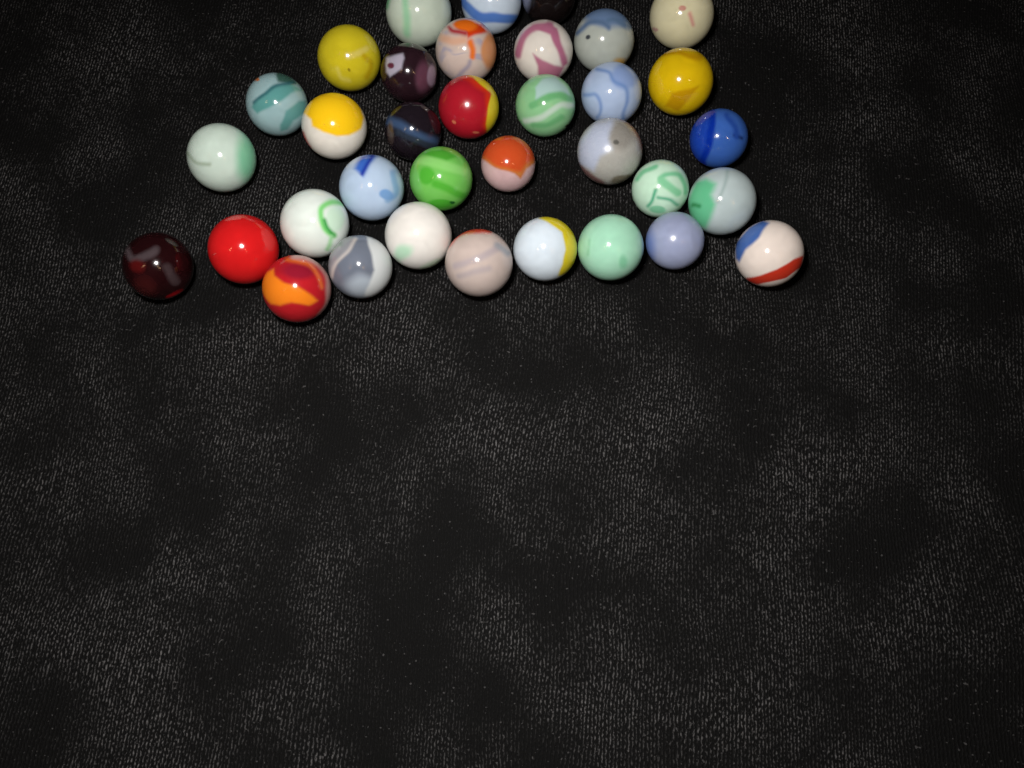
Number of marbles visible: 35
